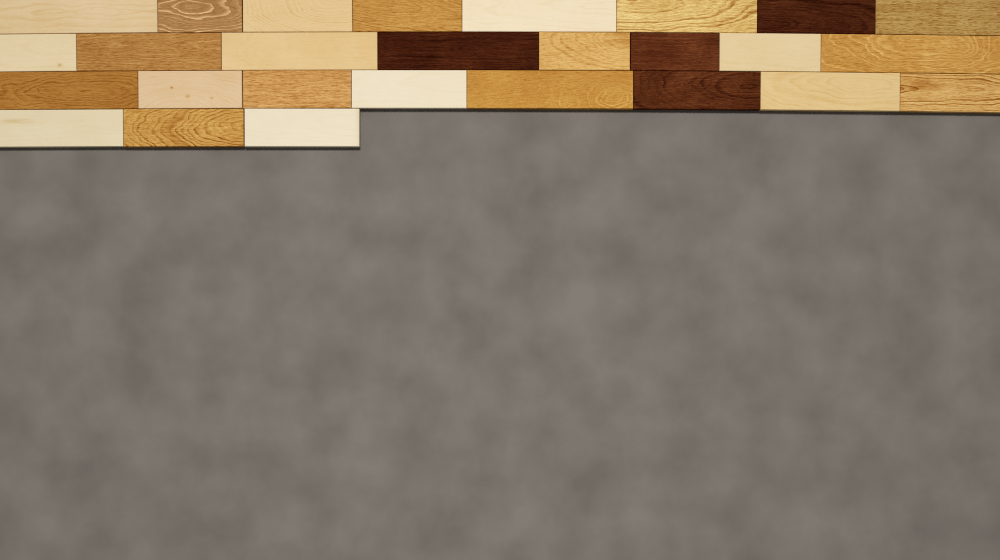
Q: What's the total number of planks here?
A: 27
